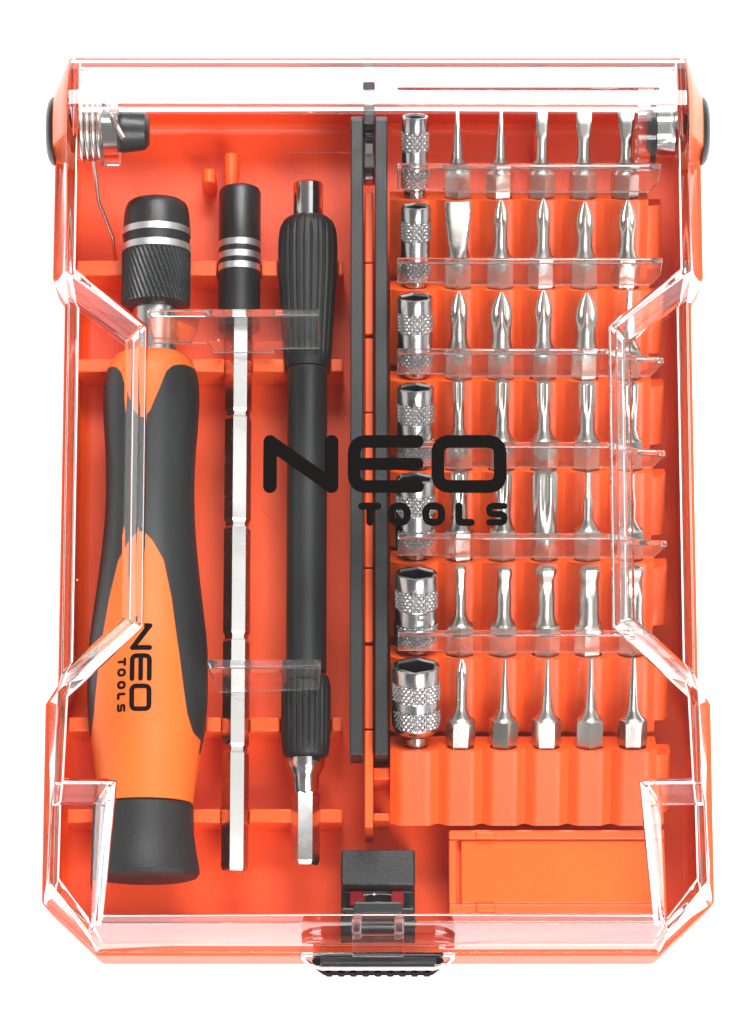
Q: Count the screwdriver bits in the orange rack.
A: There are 35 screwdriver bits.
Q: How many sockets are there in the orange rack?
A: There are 7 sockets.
